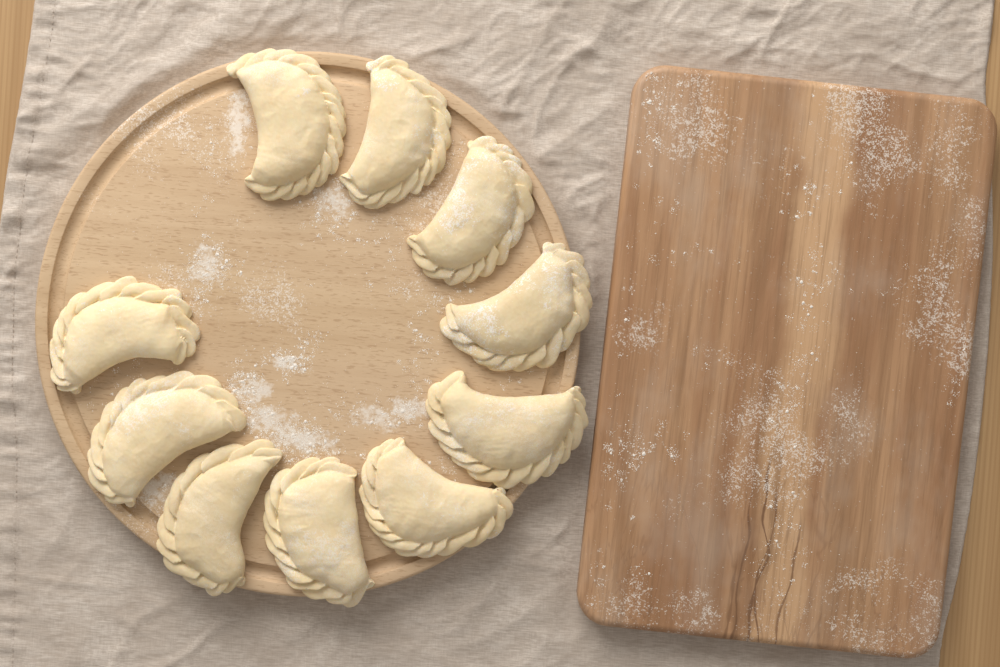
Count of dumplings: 10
